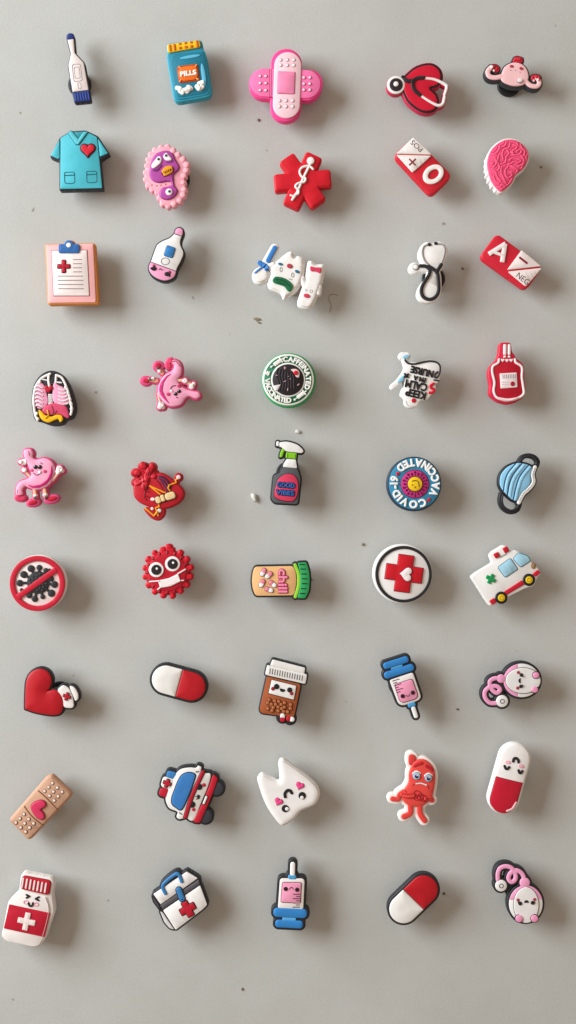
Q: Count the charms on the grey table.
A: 45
